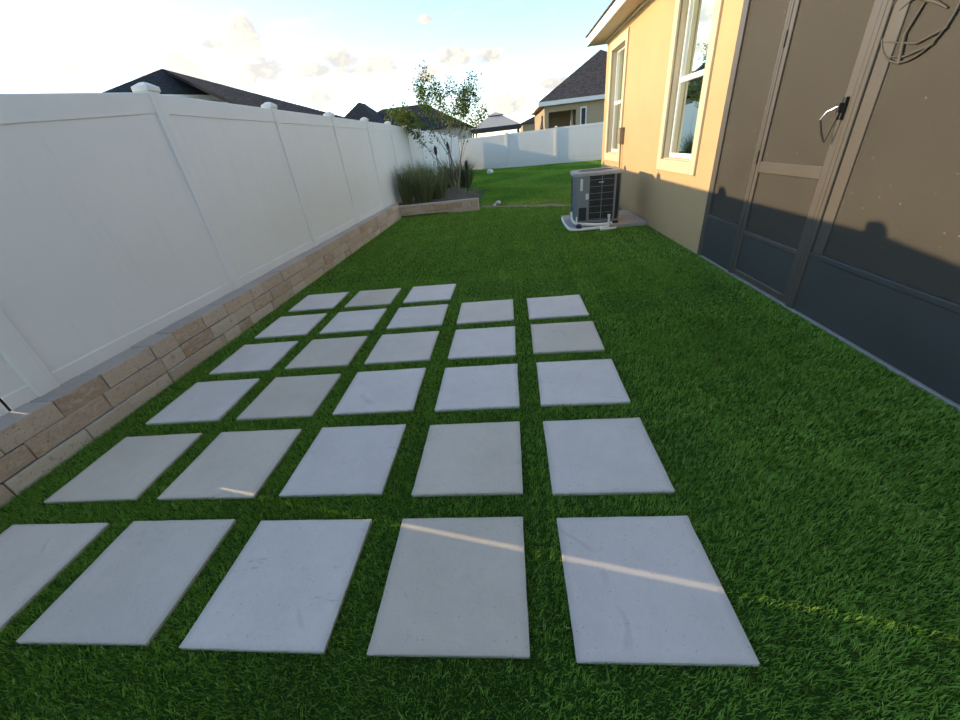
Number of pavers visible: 28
